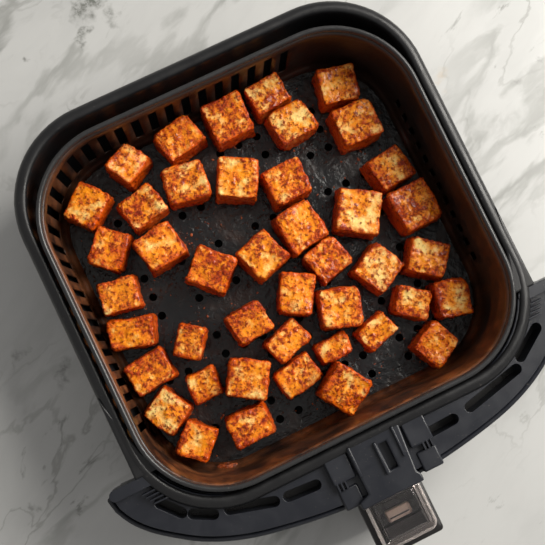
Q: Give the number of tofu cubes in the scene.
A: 43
